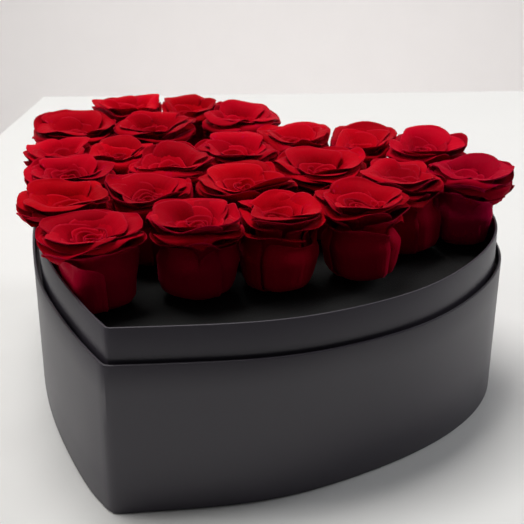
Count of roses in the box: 23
